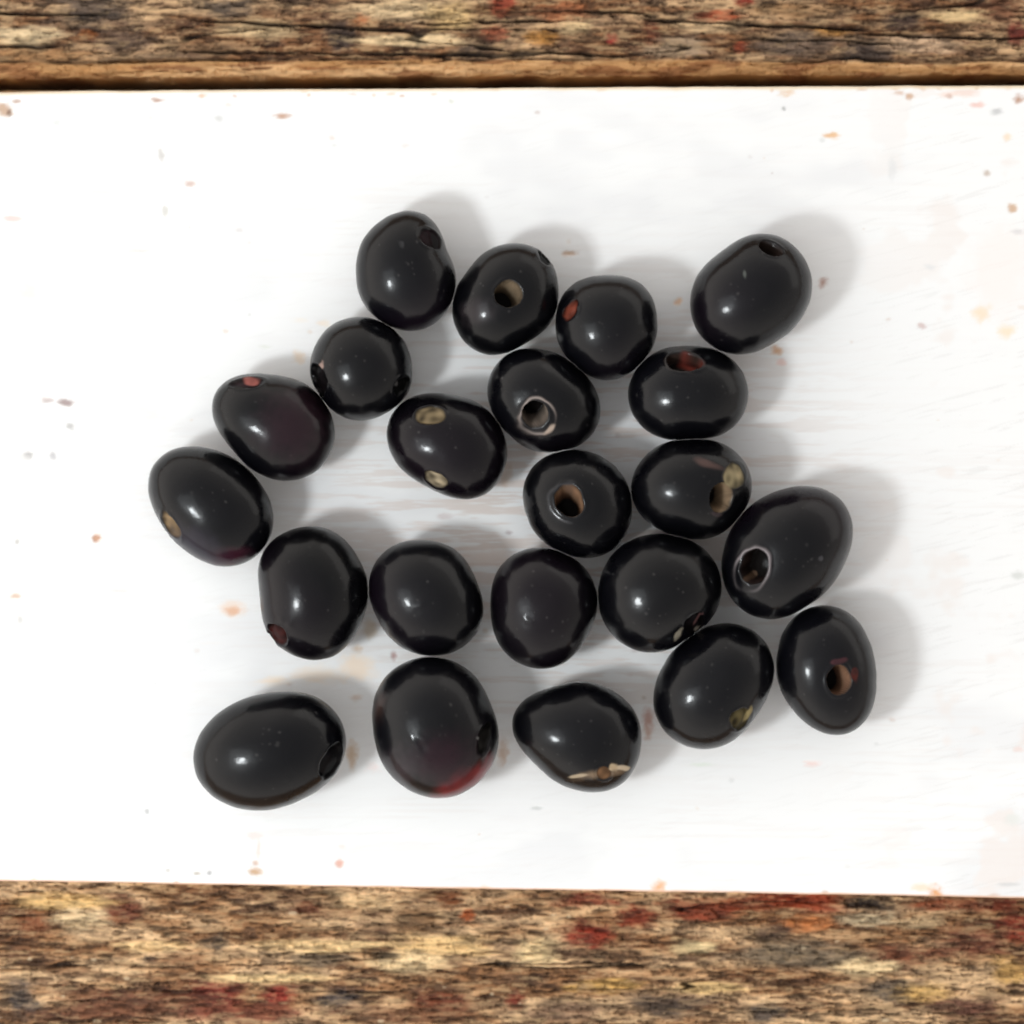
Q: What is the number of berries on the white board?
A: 22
